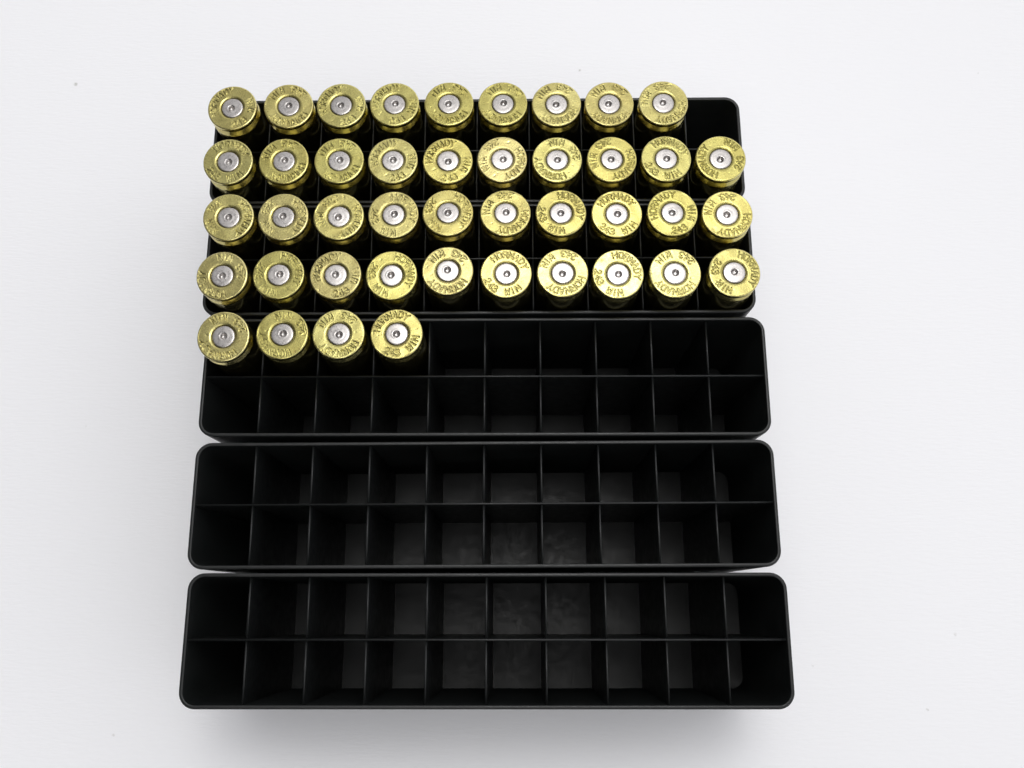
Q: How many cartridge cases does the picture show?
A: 43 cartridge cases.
